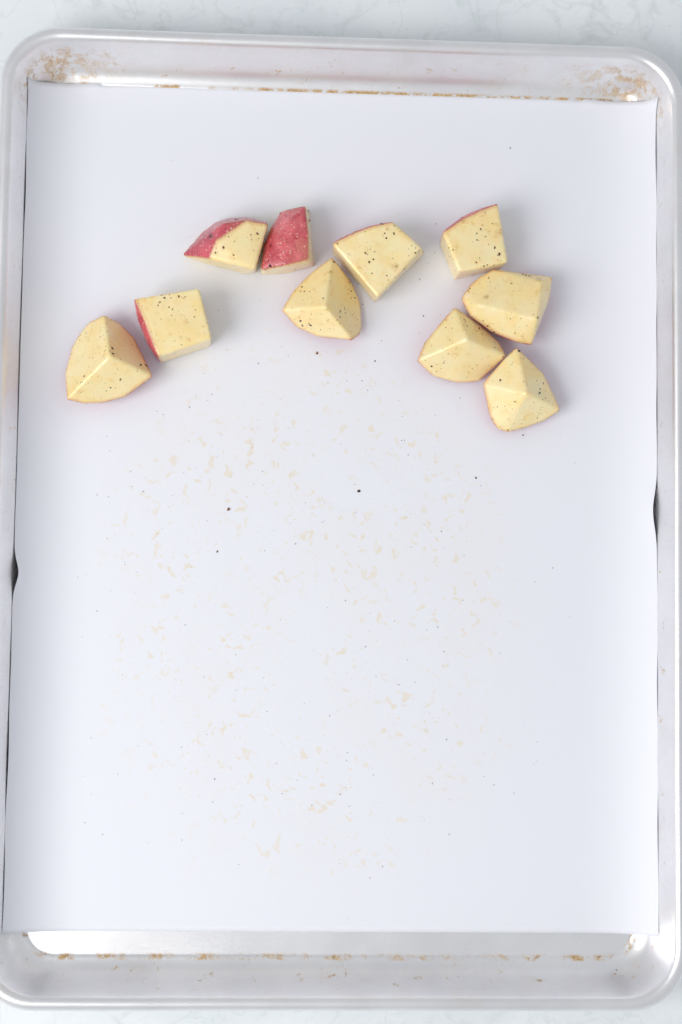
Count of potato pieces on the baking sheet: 10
